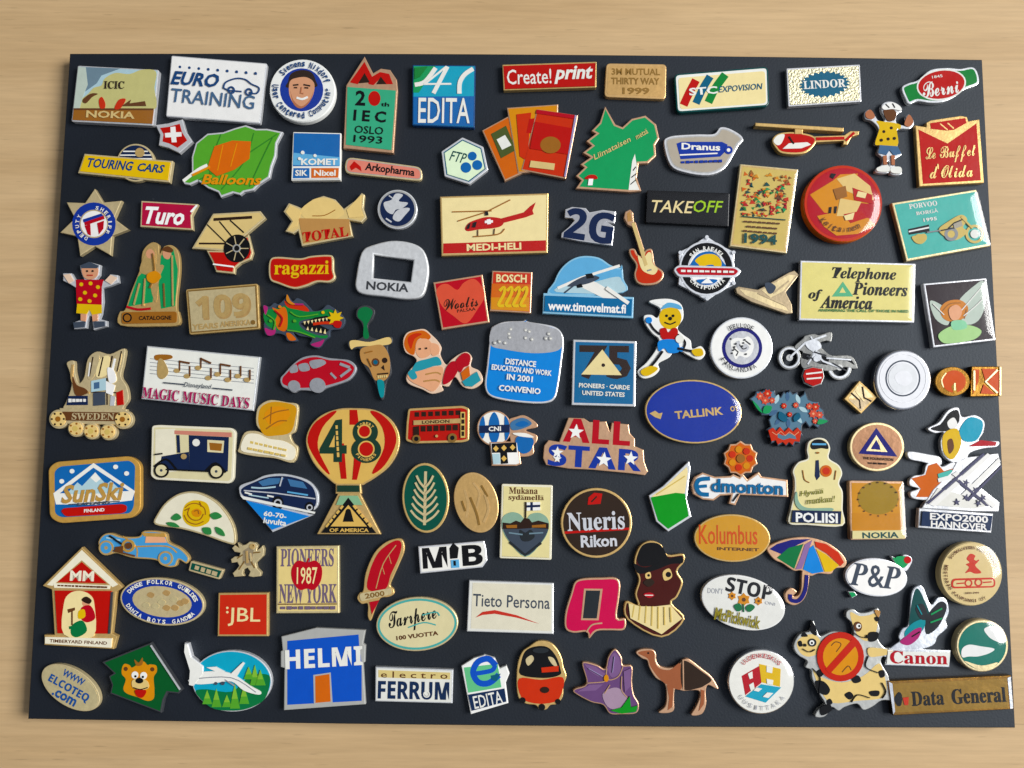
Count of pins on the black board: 113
